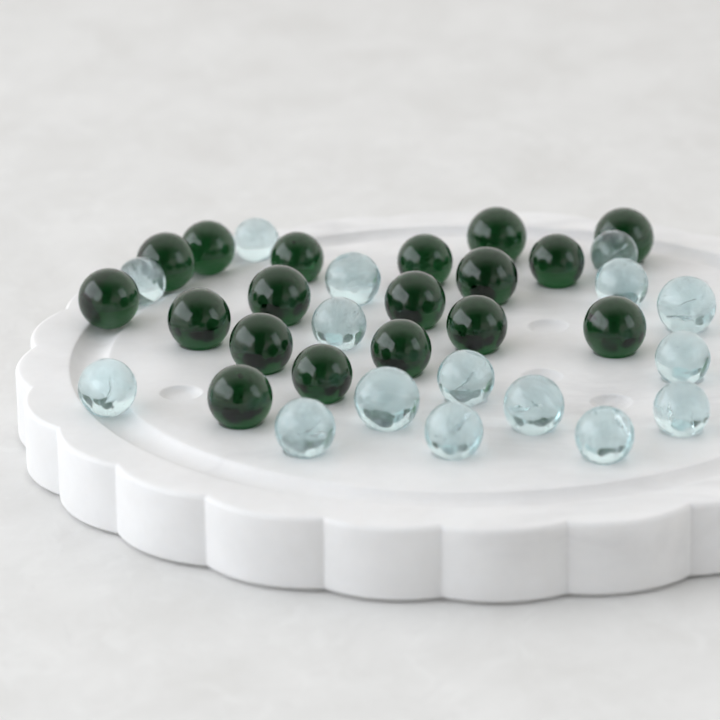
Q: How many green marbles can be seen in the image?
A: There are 18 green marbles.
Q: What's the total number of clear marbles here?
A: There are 16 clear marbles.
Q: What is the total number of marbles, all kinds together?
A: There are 34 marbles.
